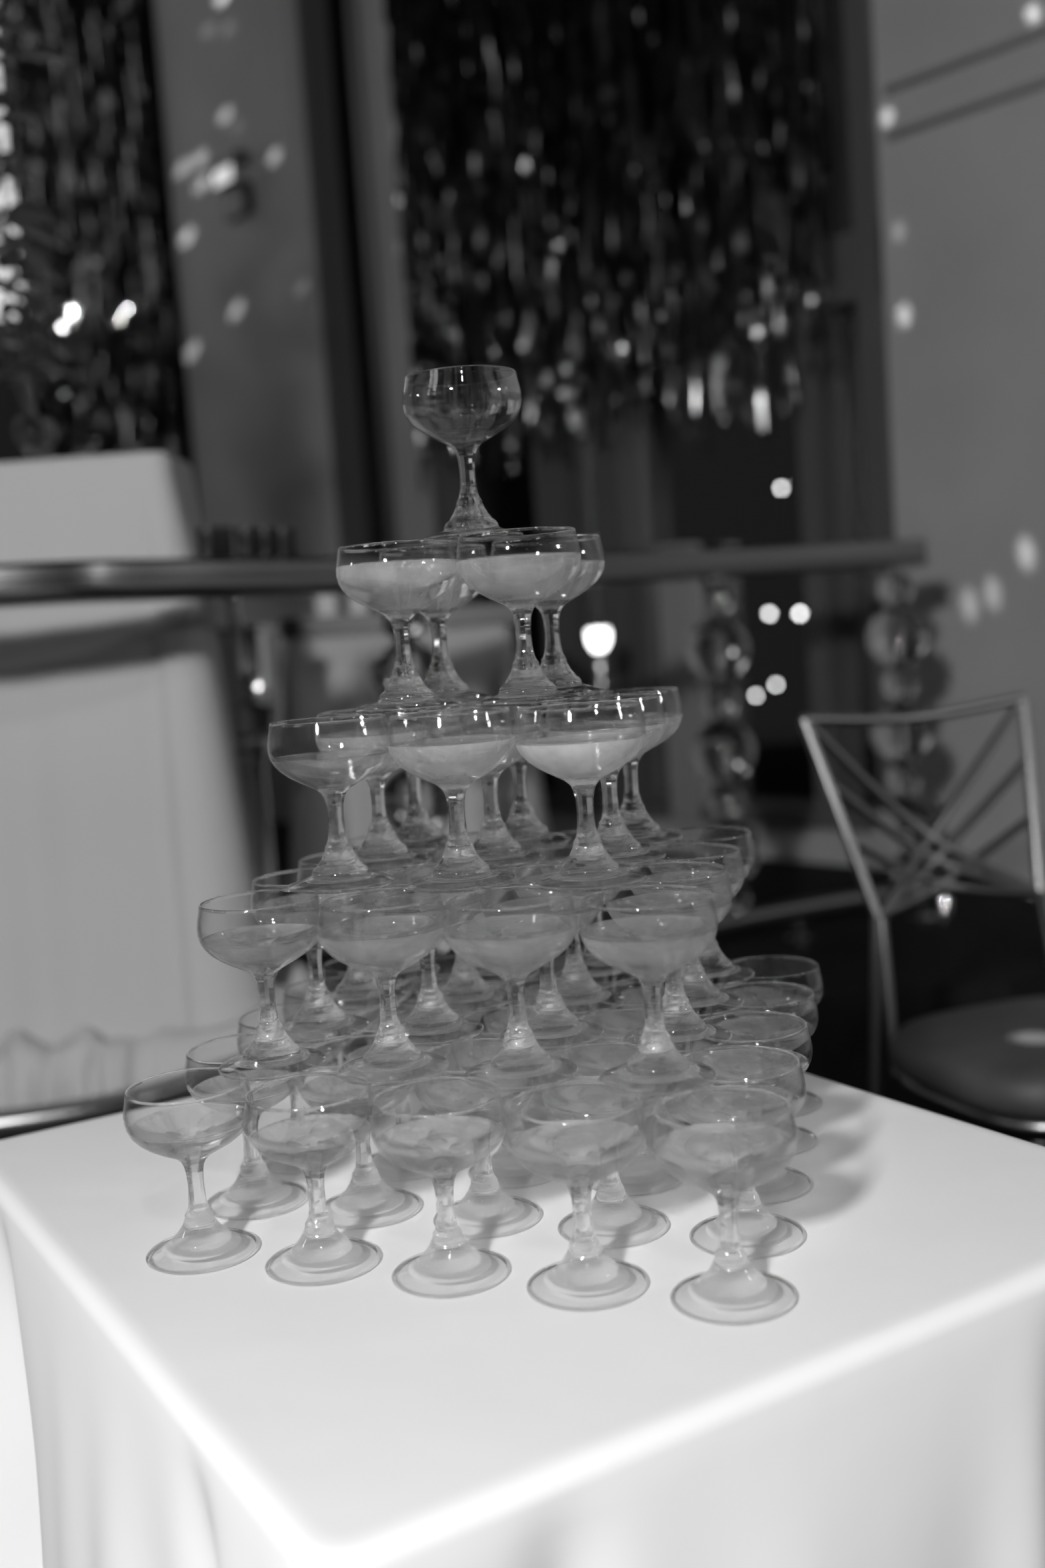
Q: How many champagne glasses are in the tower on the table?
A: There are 55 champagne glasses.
